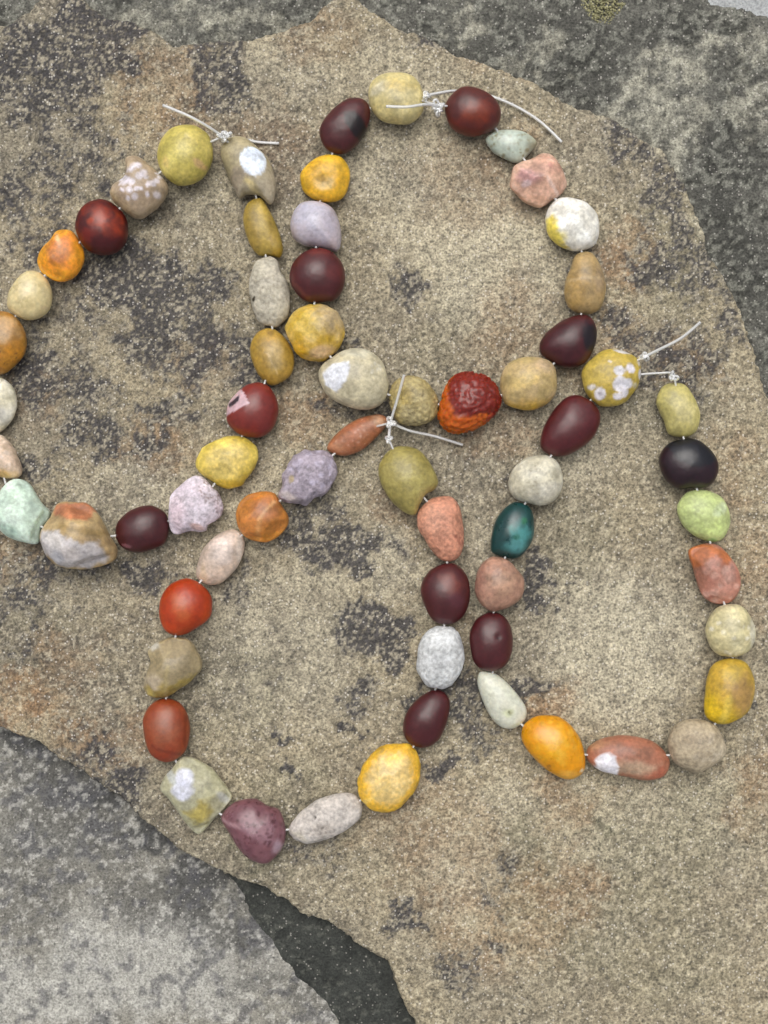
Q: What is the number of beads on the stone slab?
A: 66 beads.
